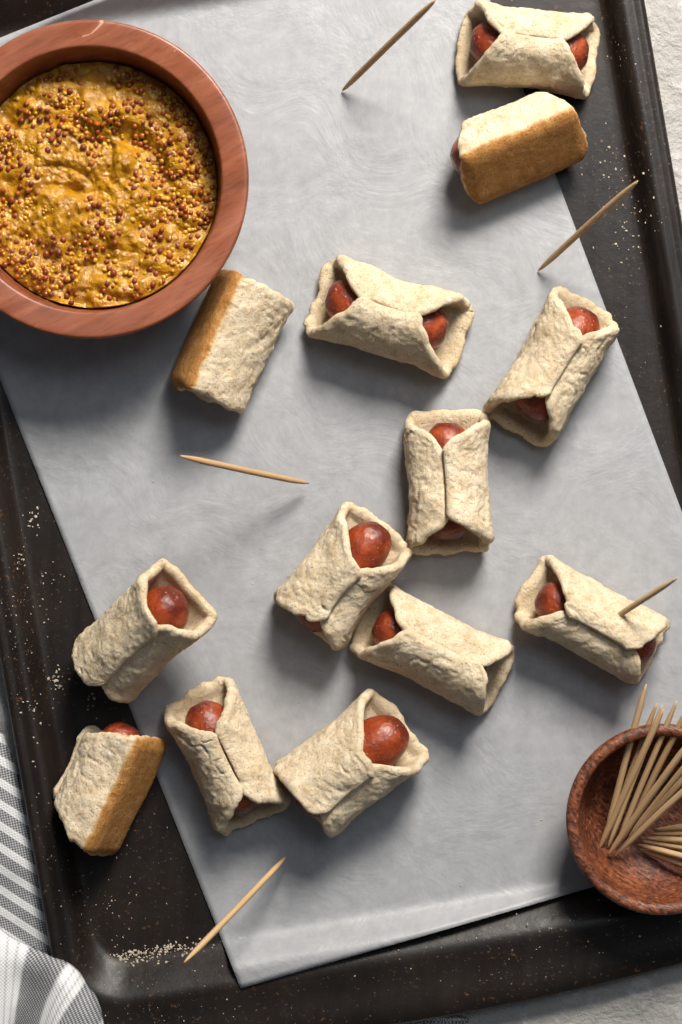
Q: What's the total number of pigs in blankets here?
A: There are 13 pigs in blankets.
